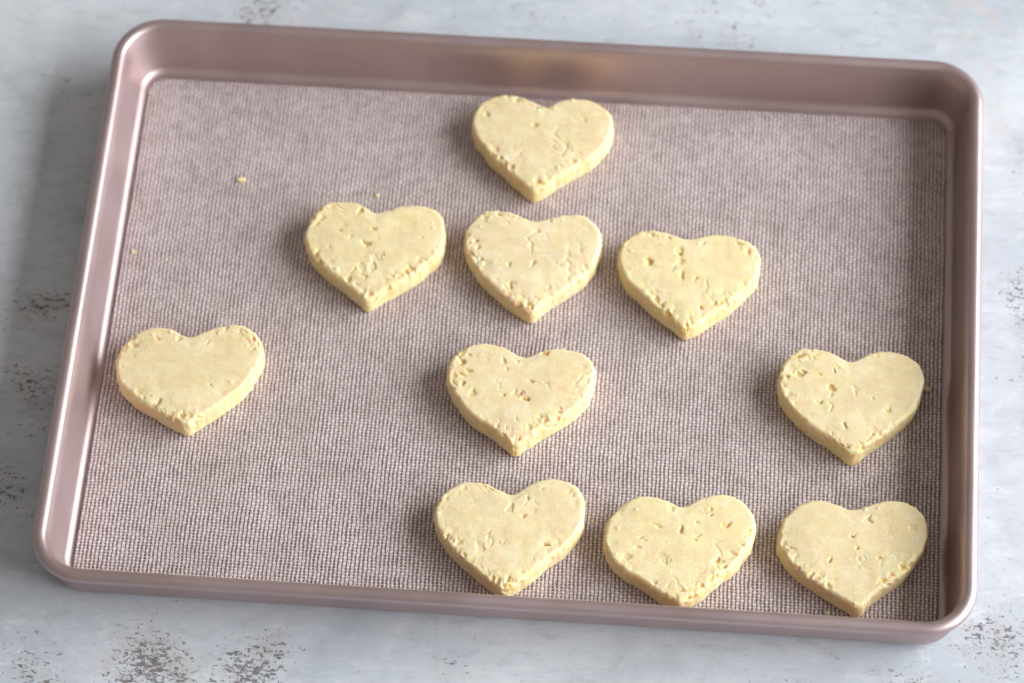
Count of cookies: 10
